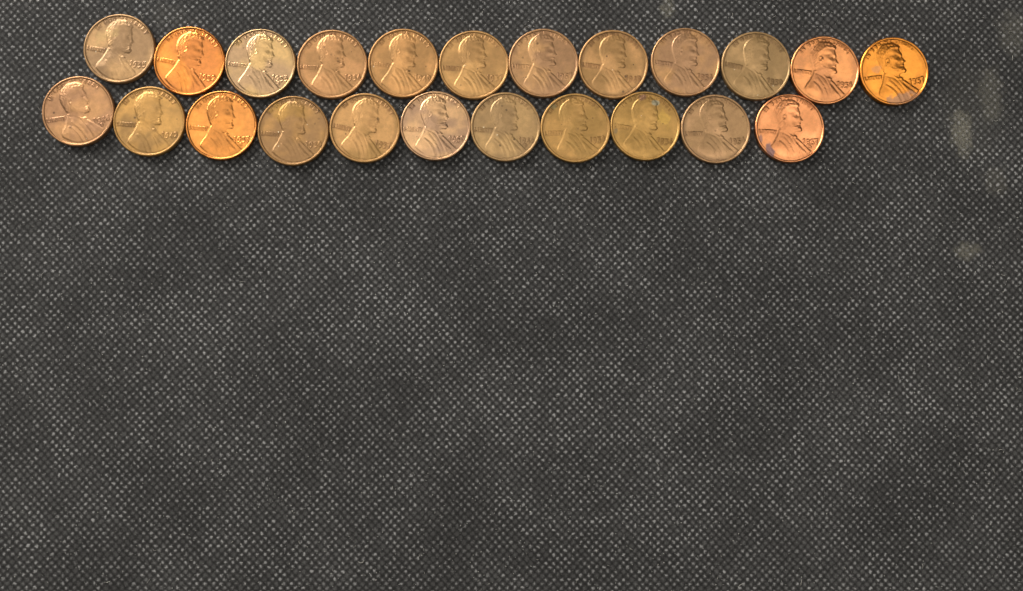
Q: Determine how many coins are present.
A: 23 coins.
